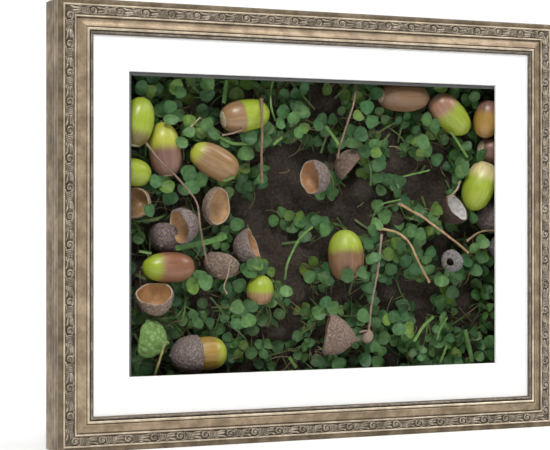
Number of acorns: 14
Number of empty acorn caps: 15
